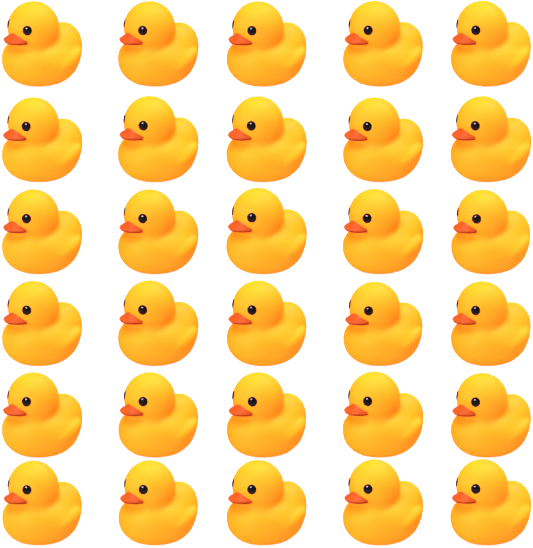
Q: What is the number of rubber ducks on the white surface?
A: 30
